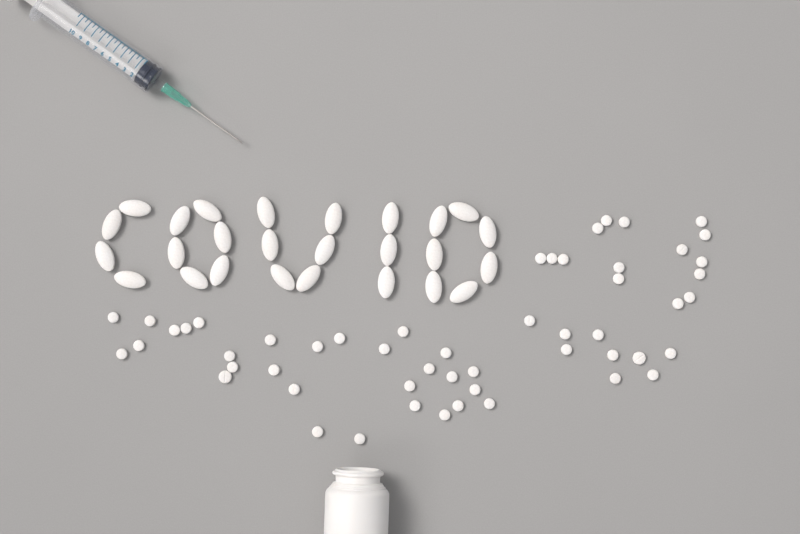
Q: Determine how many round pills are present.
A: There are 53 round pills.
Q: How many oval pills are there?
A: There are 26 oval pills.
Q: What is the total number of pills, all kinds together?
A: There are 79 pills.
